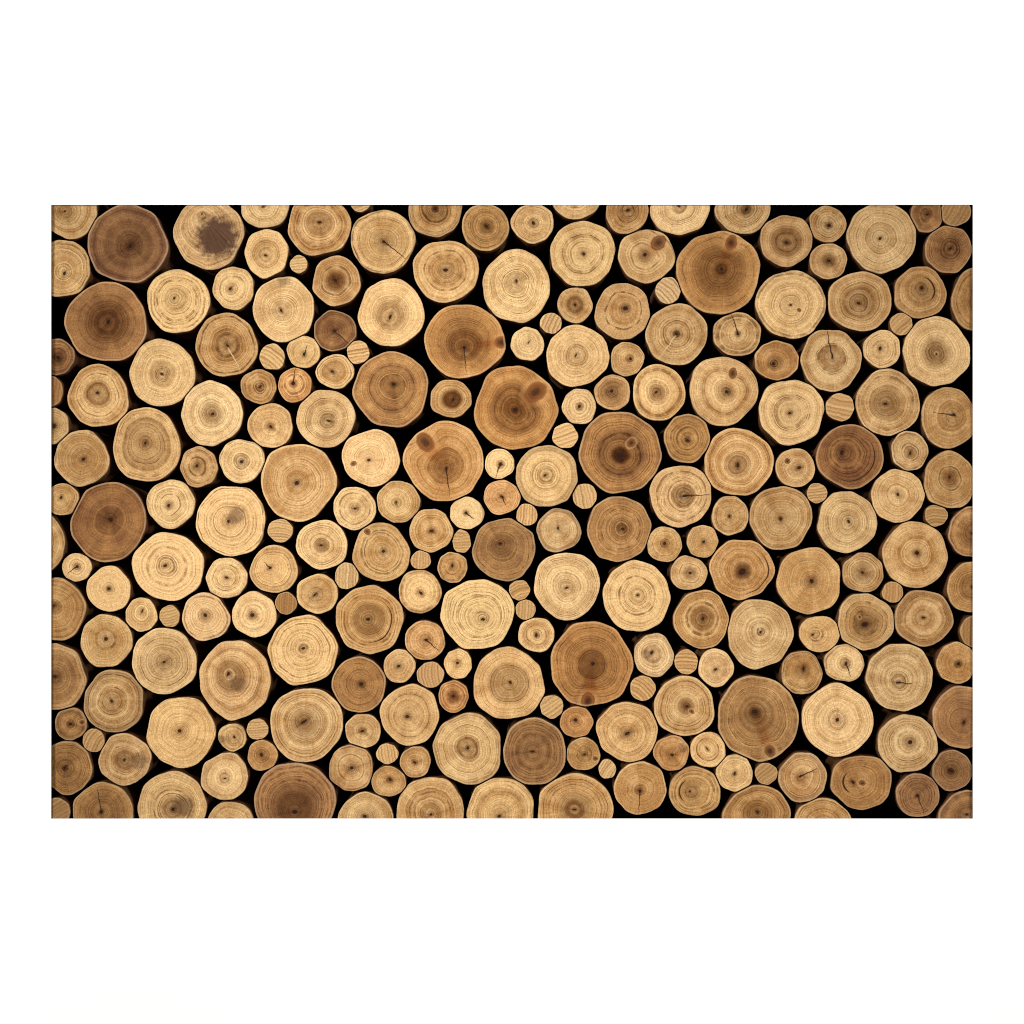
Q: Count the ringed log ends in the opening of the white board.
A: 200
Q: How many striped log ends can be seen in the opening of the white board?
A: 35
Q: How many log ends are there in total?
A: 235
